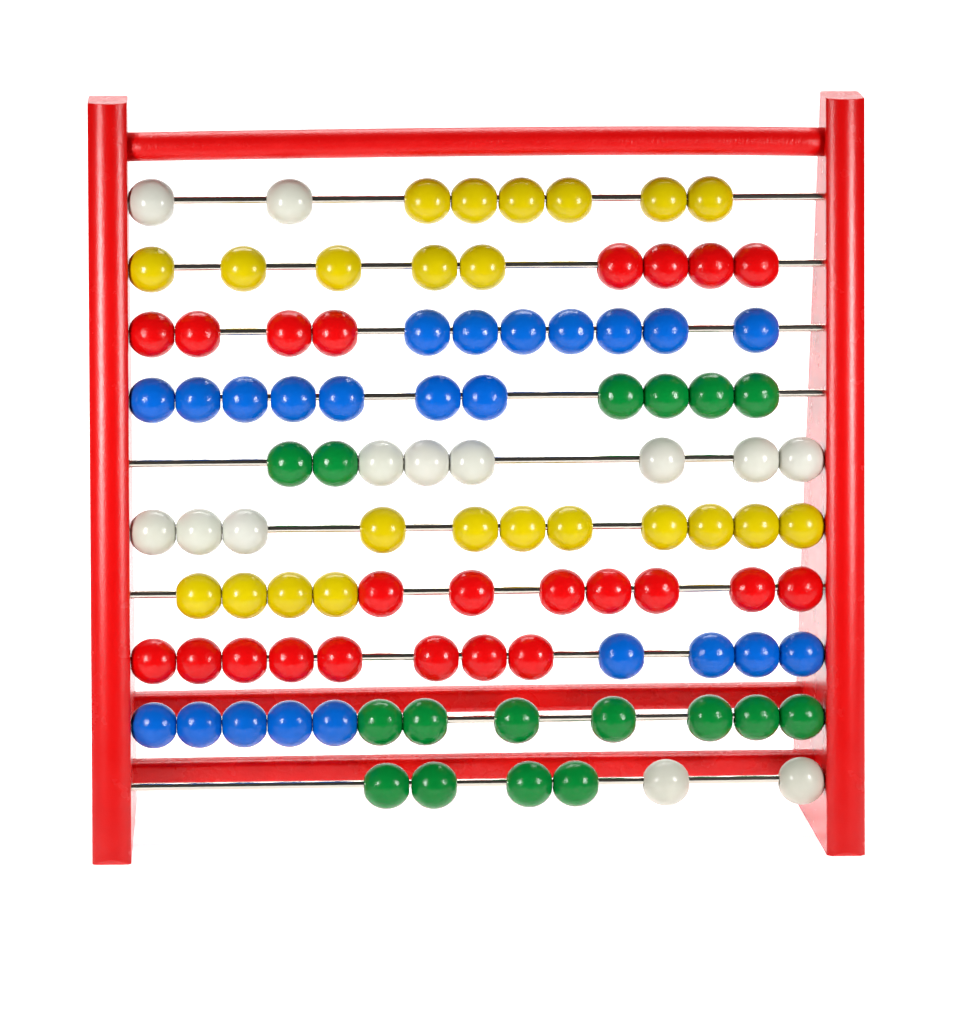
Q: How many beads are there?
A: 99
